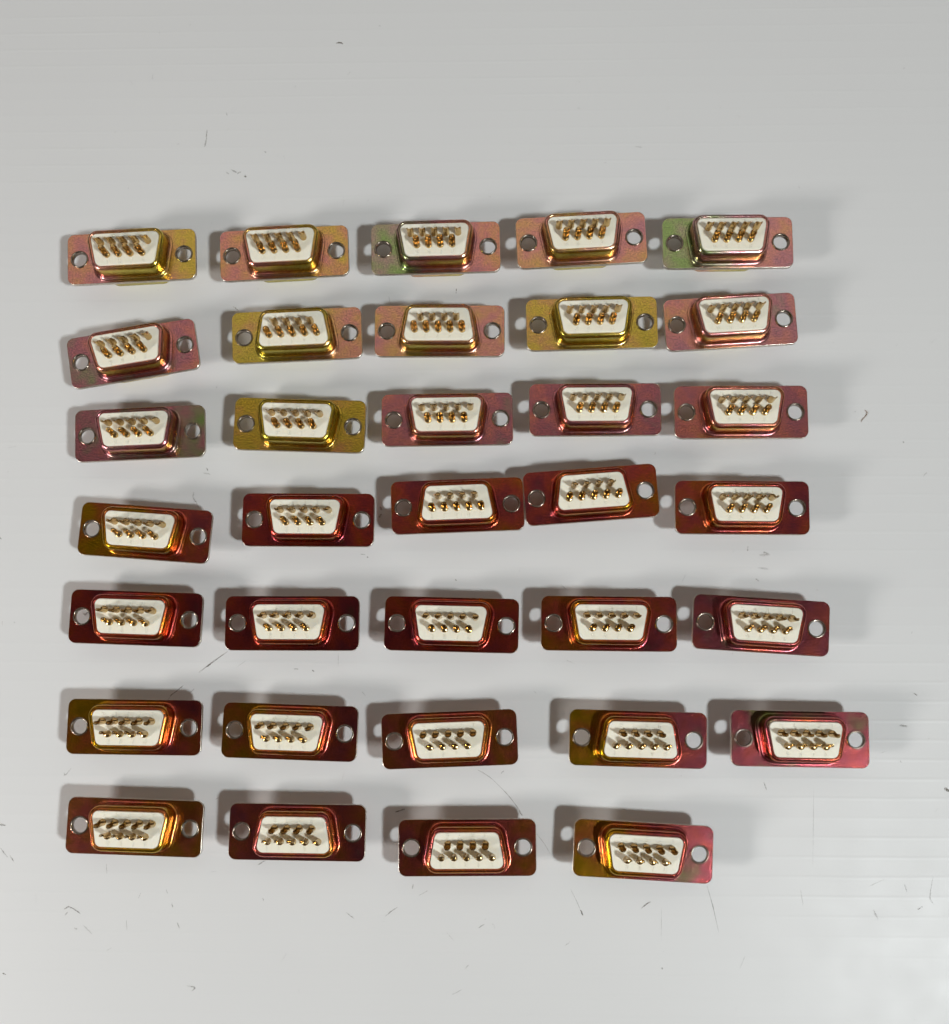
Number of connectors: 34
